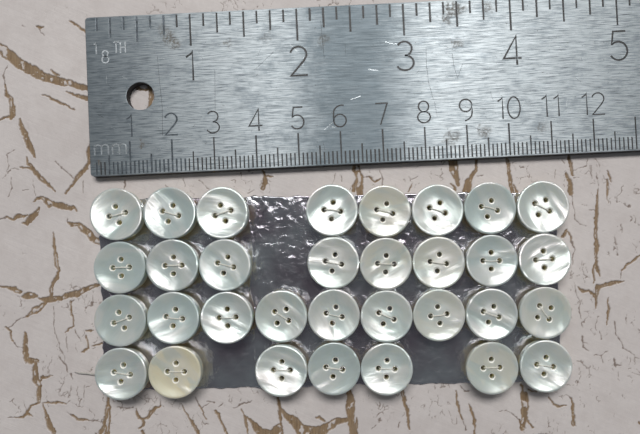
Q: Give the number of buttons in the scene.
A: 32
